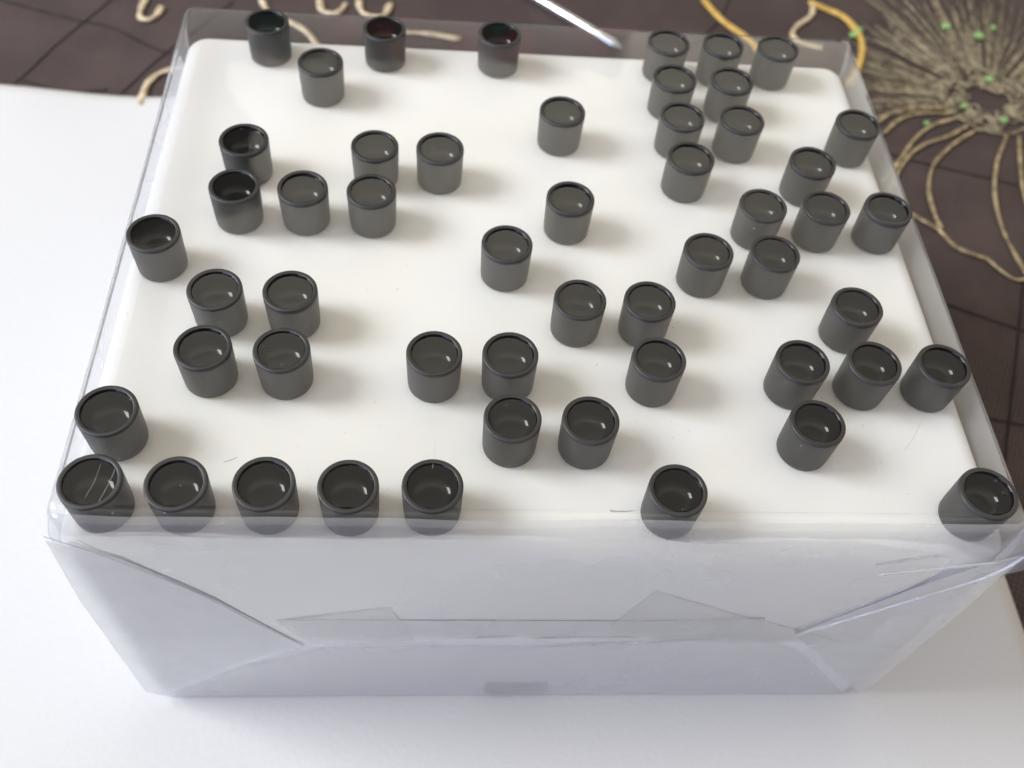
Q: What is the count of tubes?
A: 53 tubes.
